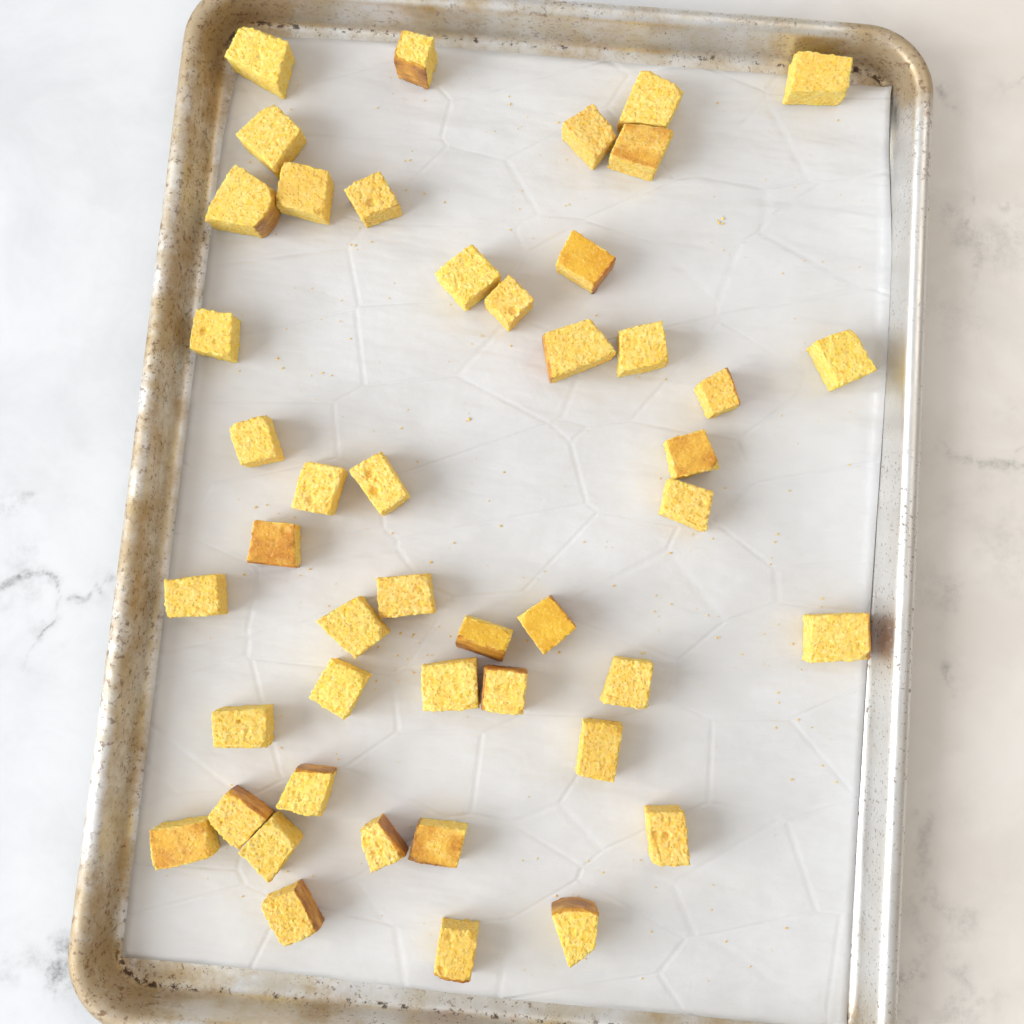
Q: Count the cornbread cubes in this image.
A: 46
